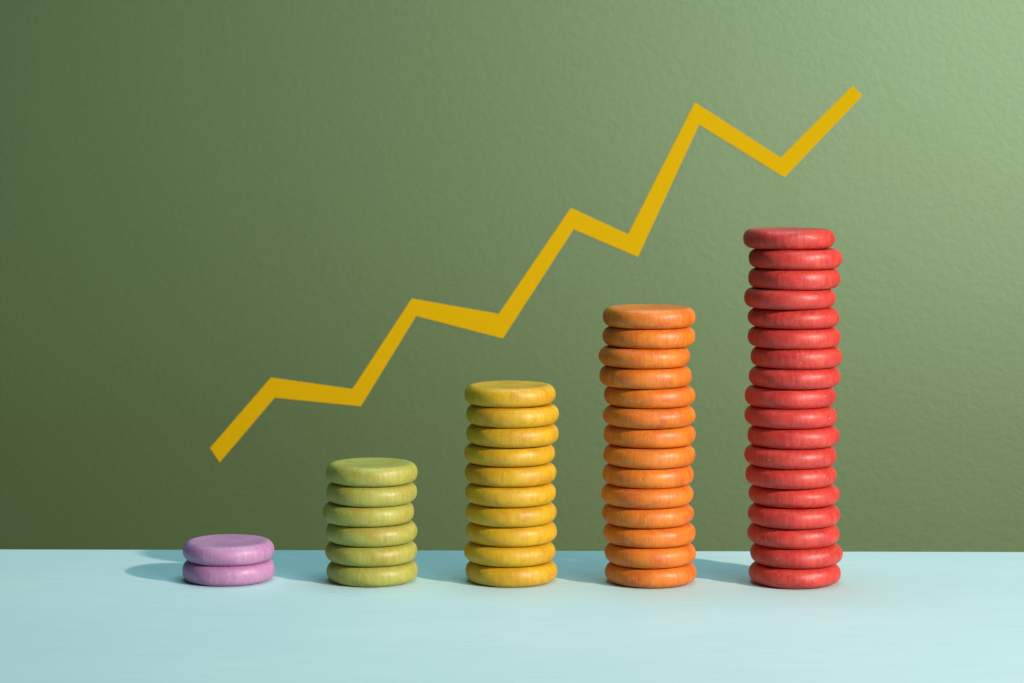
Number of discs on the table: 50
